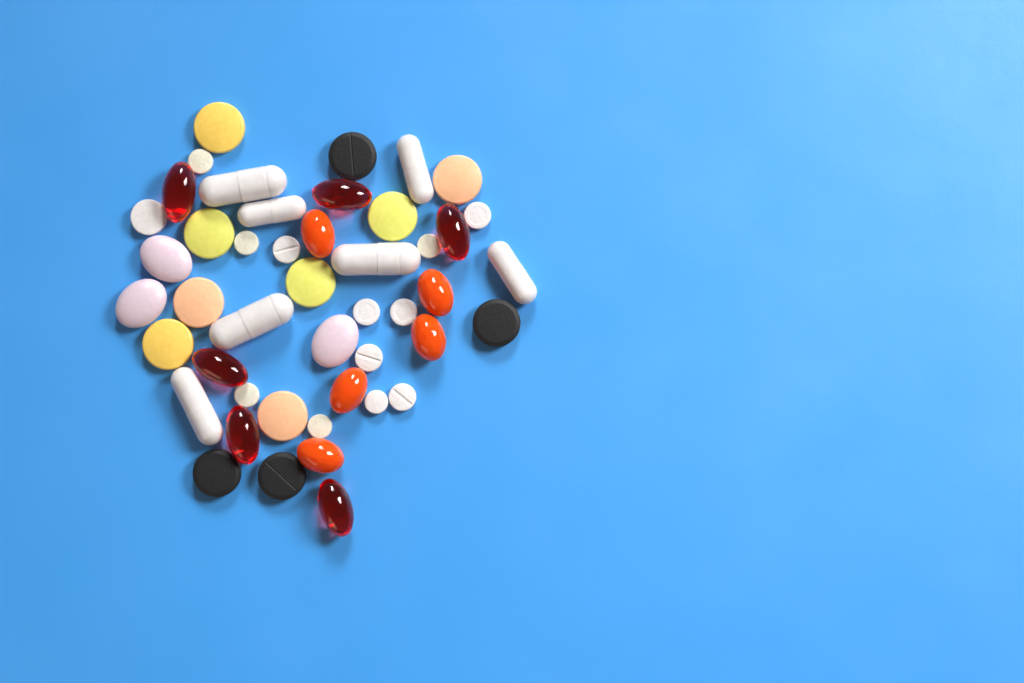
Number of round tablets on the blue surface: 25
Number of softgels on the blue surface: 11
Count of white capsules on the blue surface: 7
